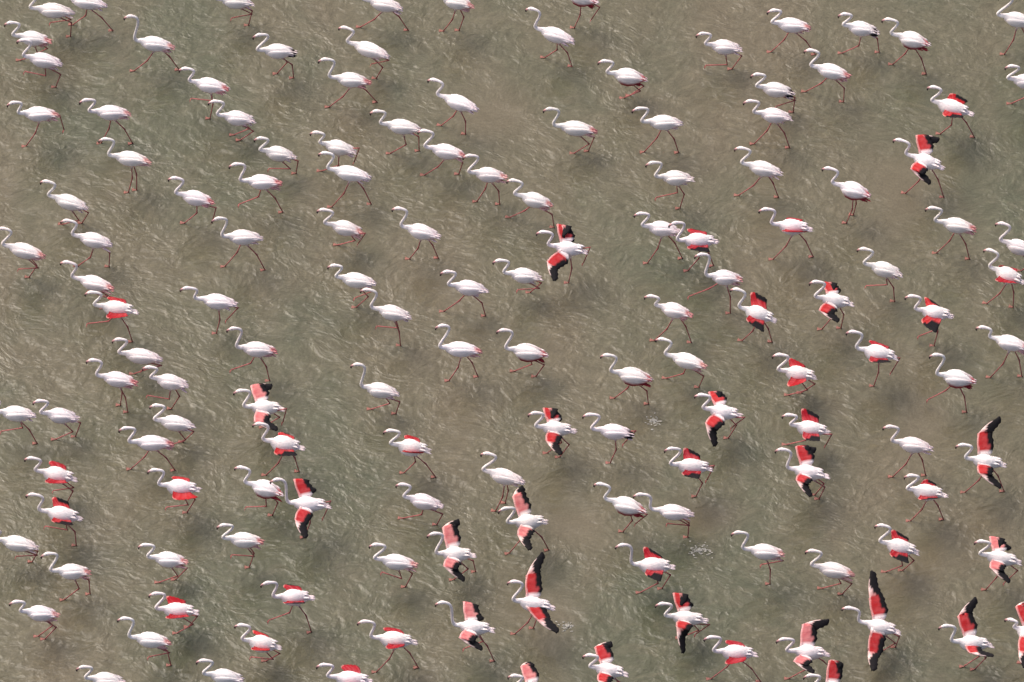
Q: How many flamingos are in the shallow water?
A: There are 141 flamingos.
